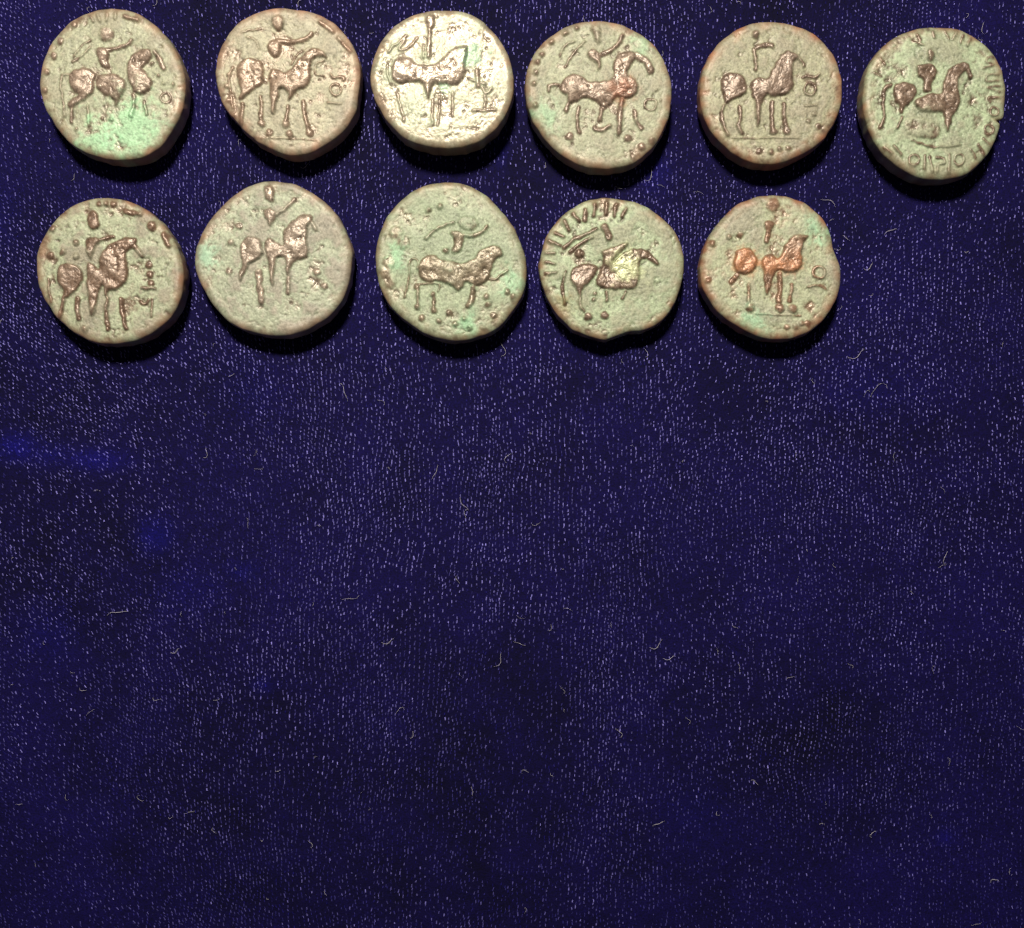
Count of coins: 11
